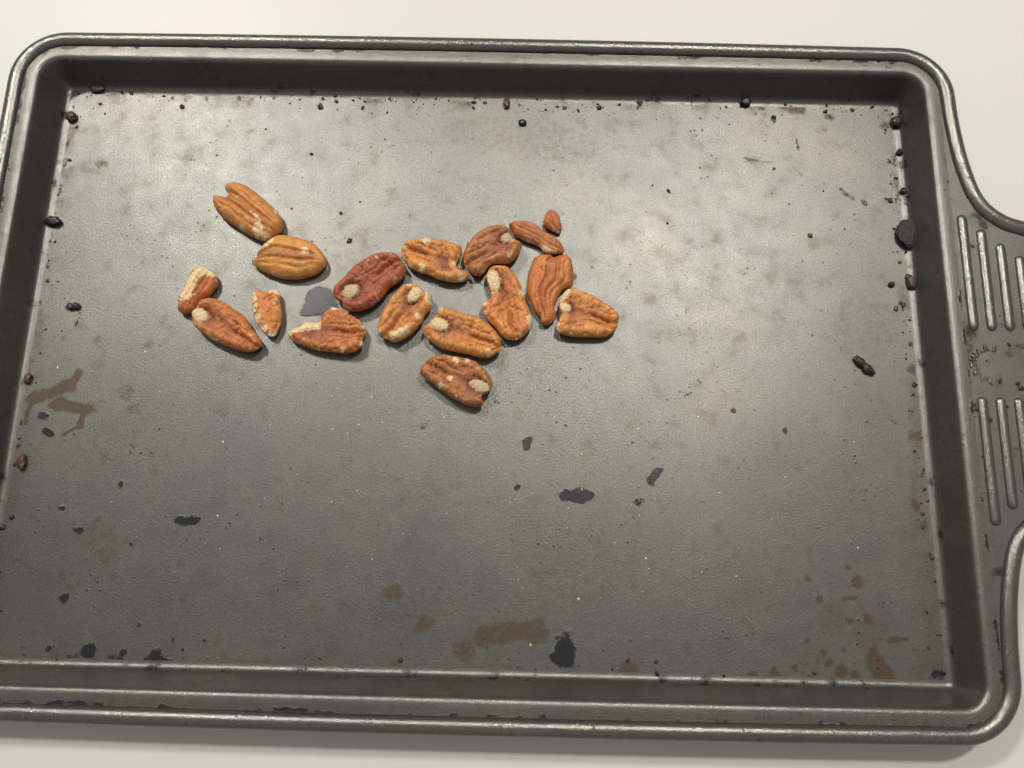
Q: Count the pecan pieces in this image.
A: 17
